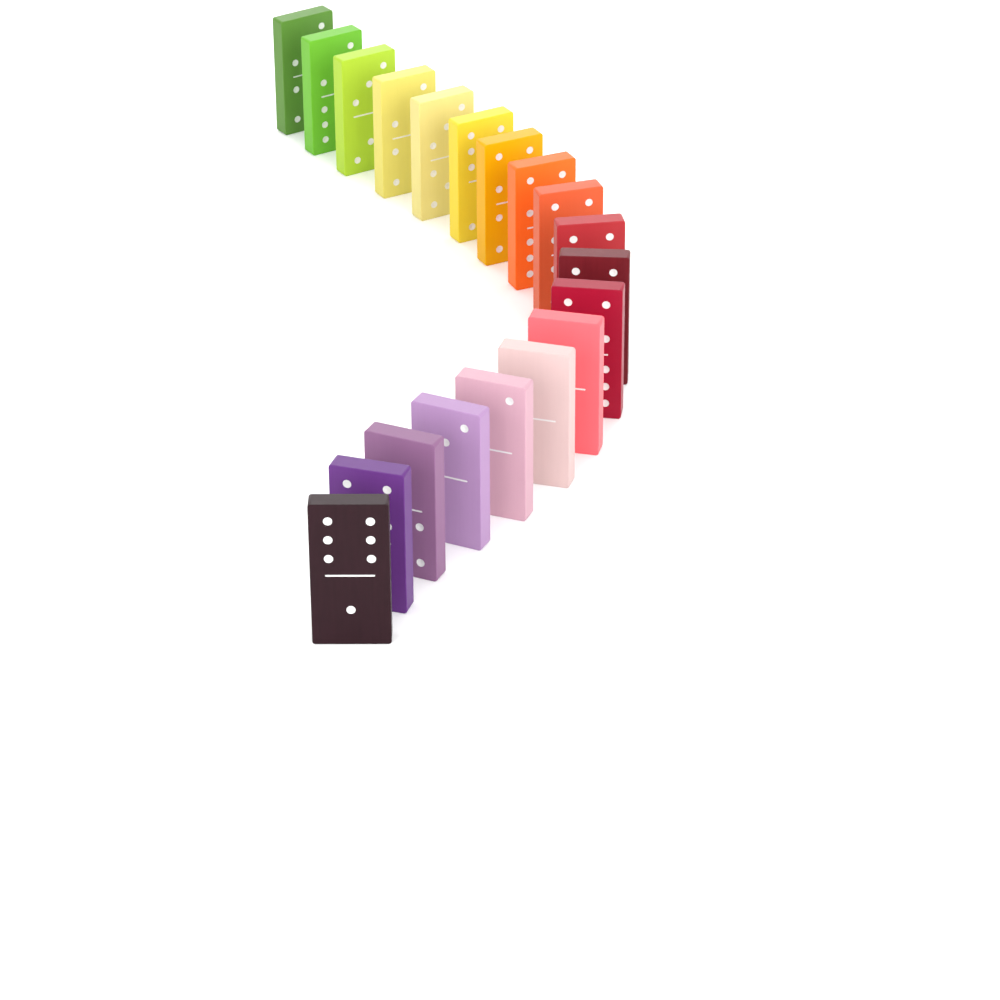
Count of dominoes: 19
